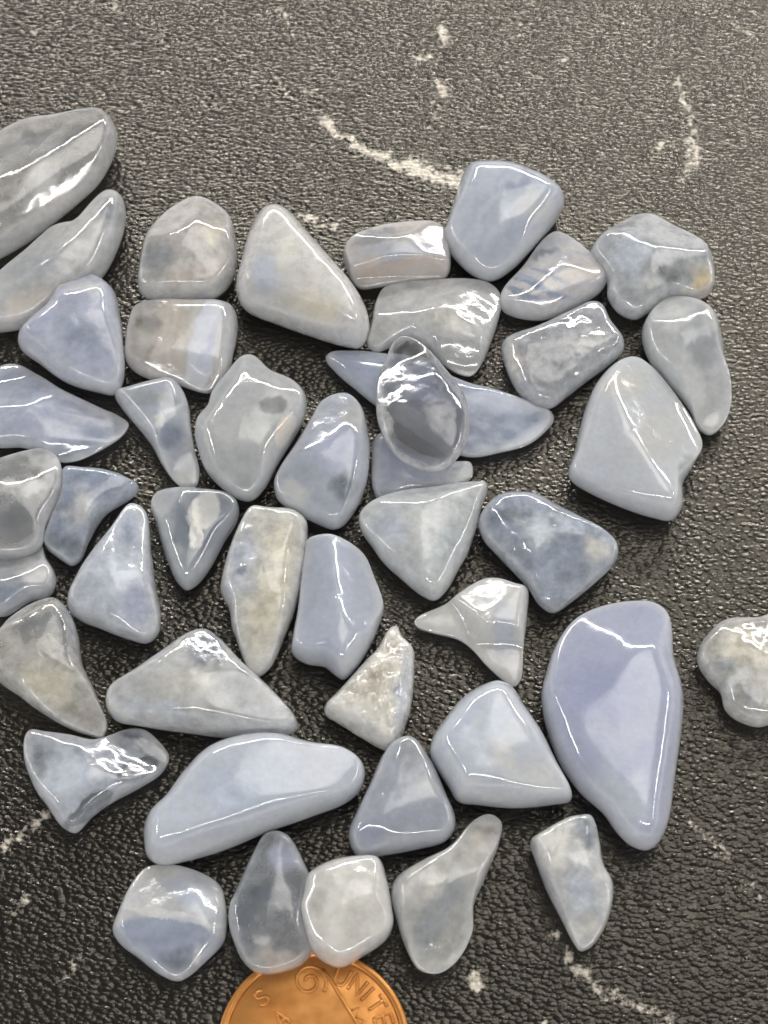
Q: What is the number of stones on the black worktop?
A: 45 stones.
